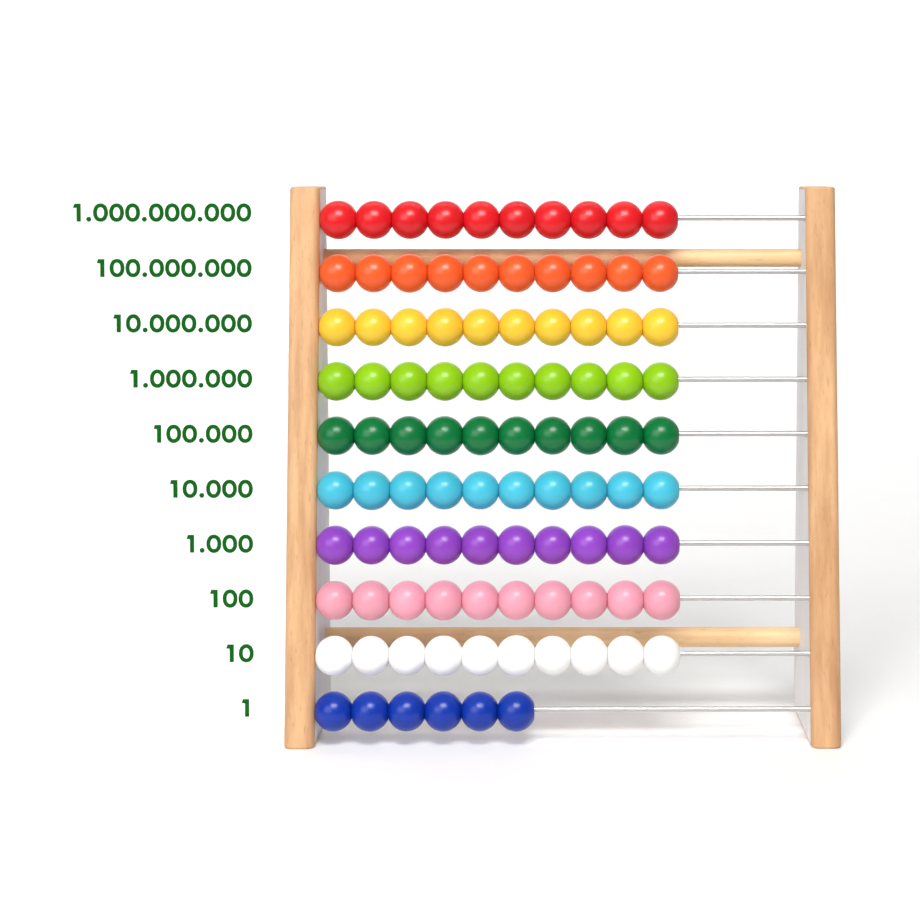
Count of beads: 96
